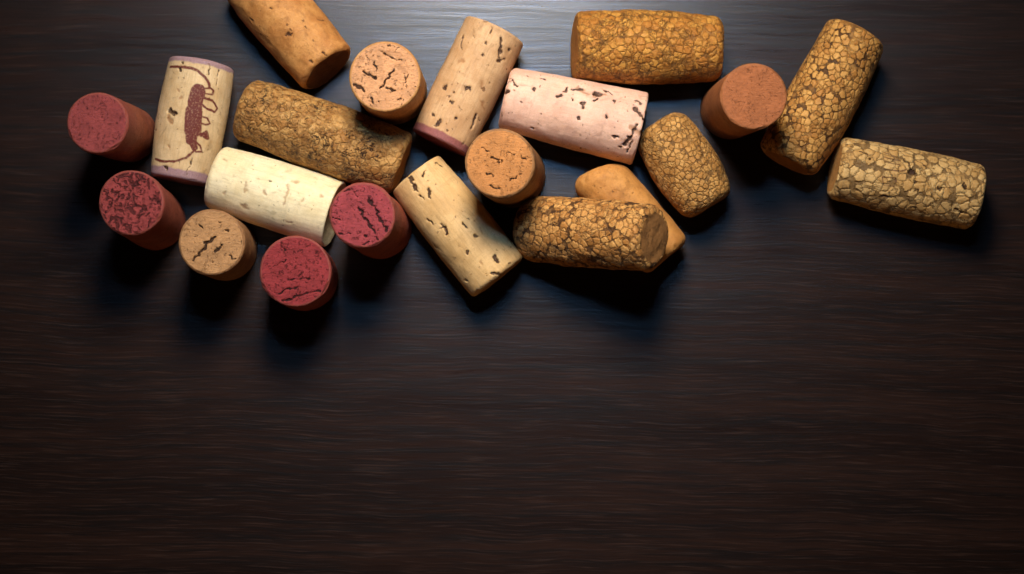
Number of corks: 21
